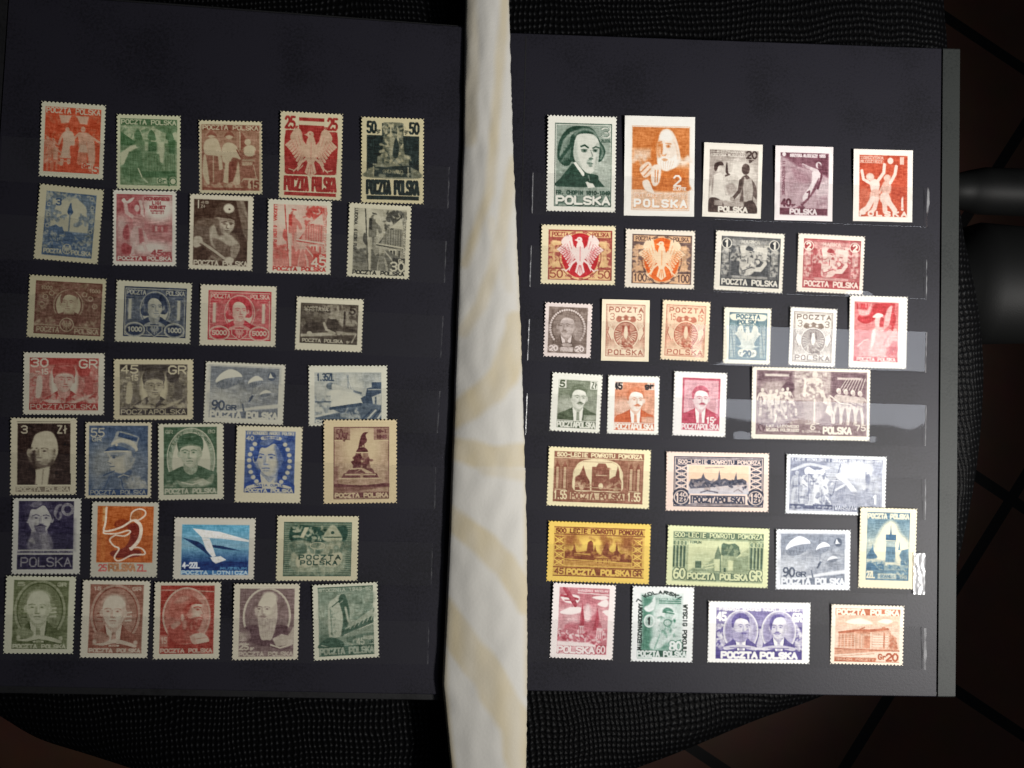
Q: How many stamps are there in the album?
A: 62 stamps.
